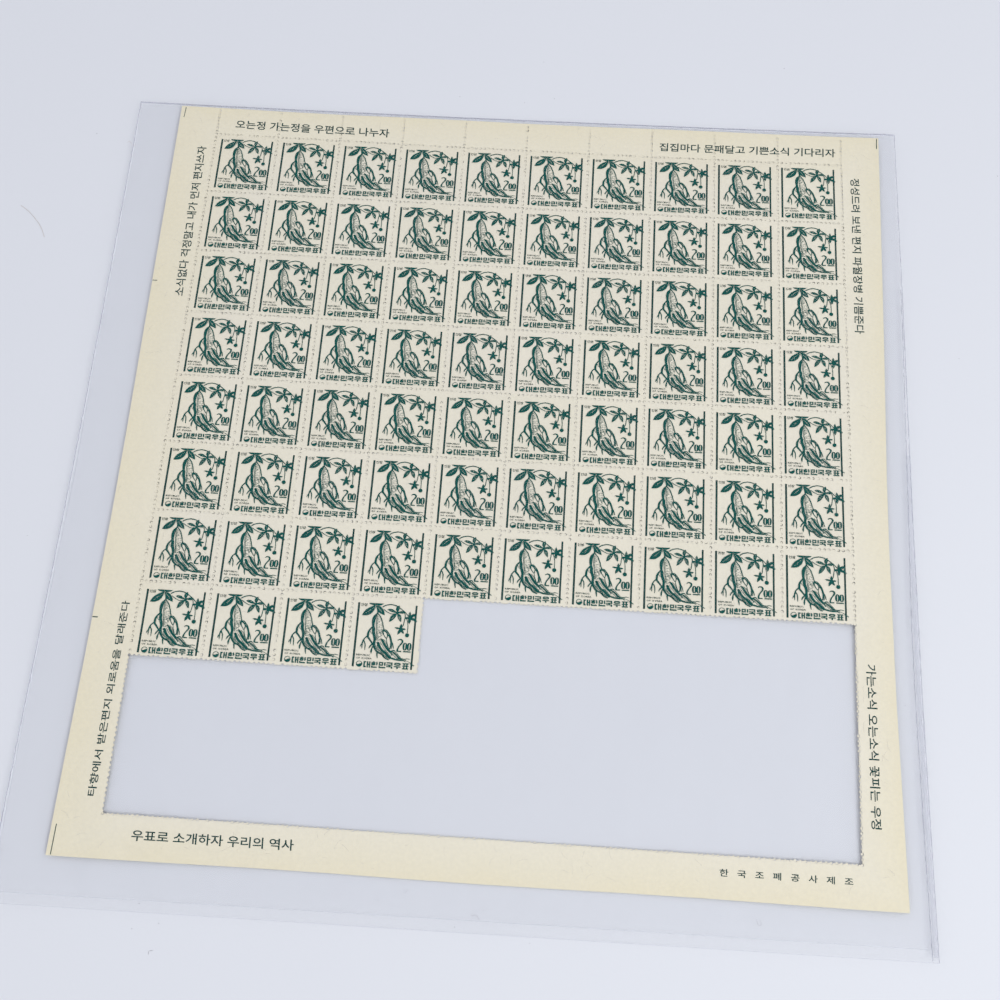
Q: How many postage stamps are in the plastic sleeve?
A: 74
